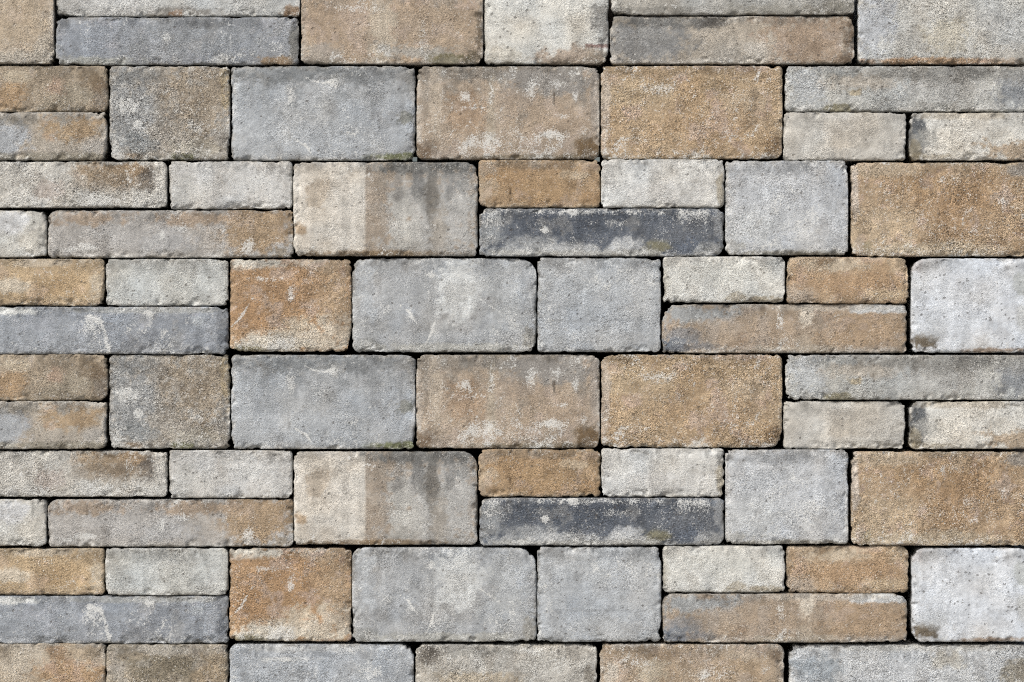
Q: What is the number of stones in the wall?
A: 72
